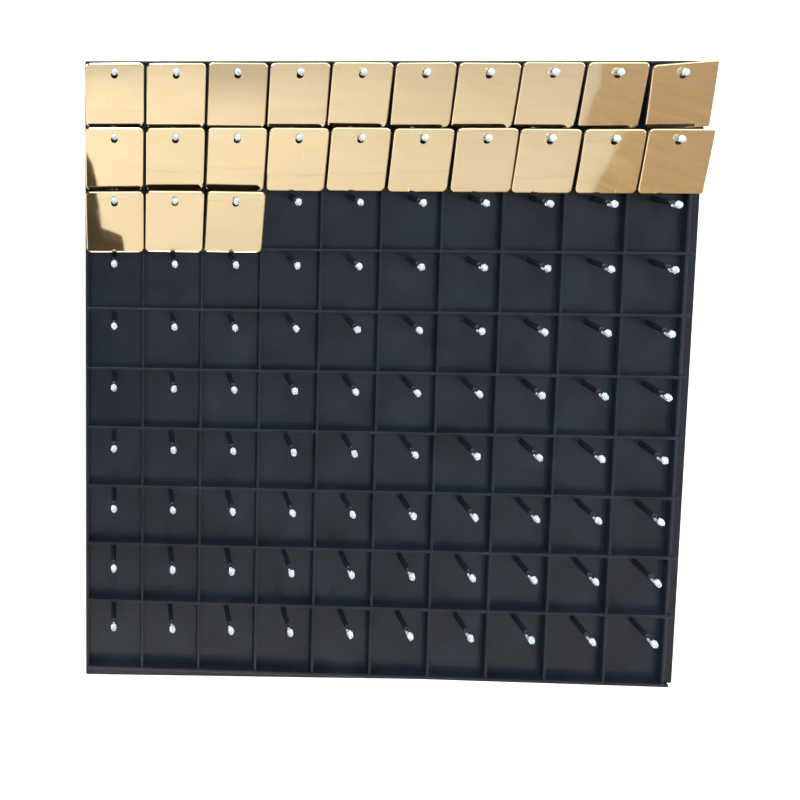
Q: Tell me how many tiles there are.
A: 23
